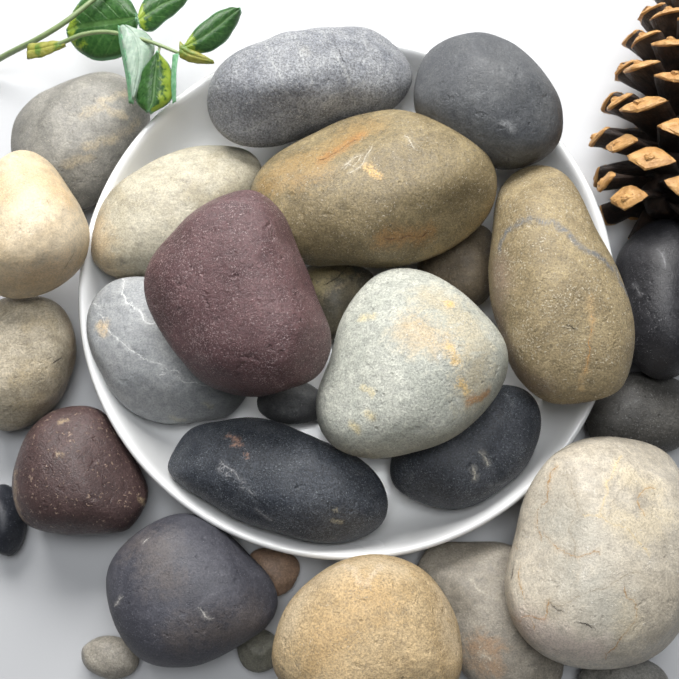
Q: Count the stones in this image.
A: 28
